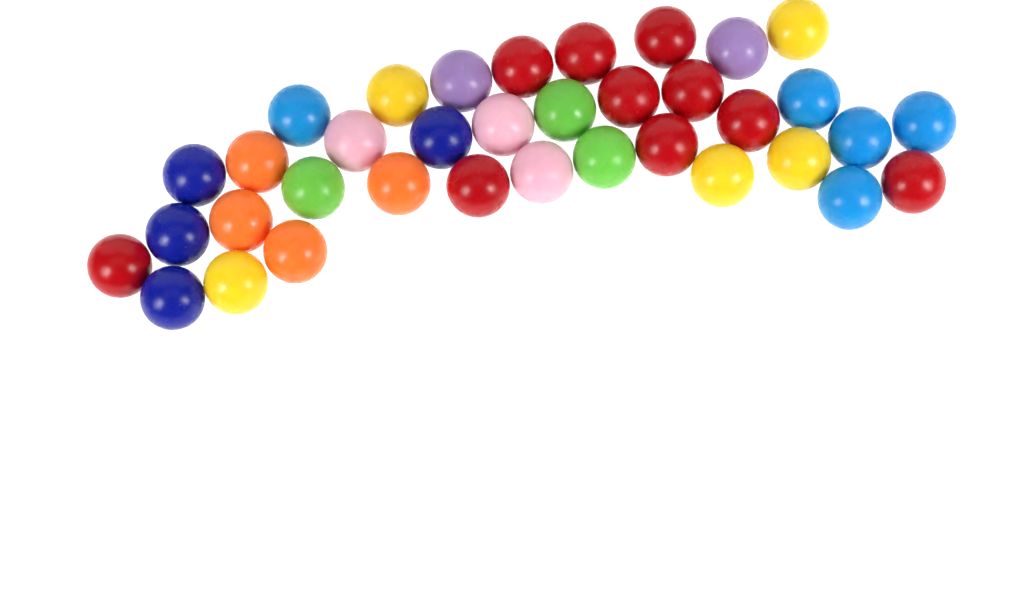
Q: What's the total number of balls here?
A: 36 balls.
